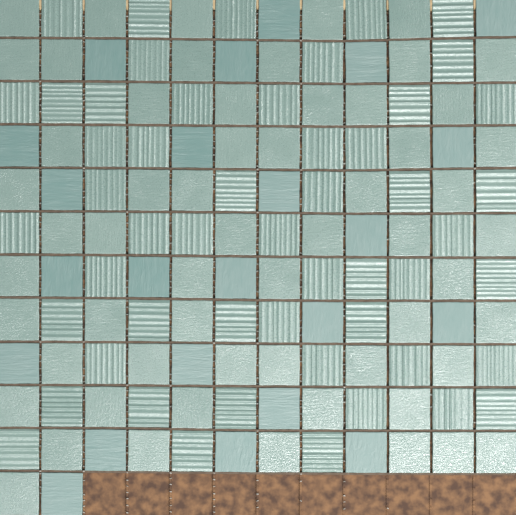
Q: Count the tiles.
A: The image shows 134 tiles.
